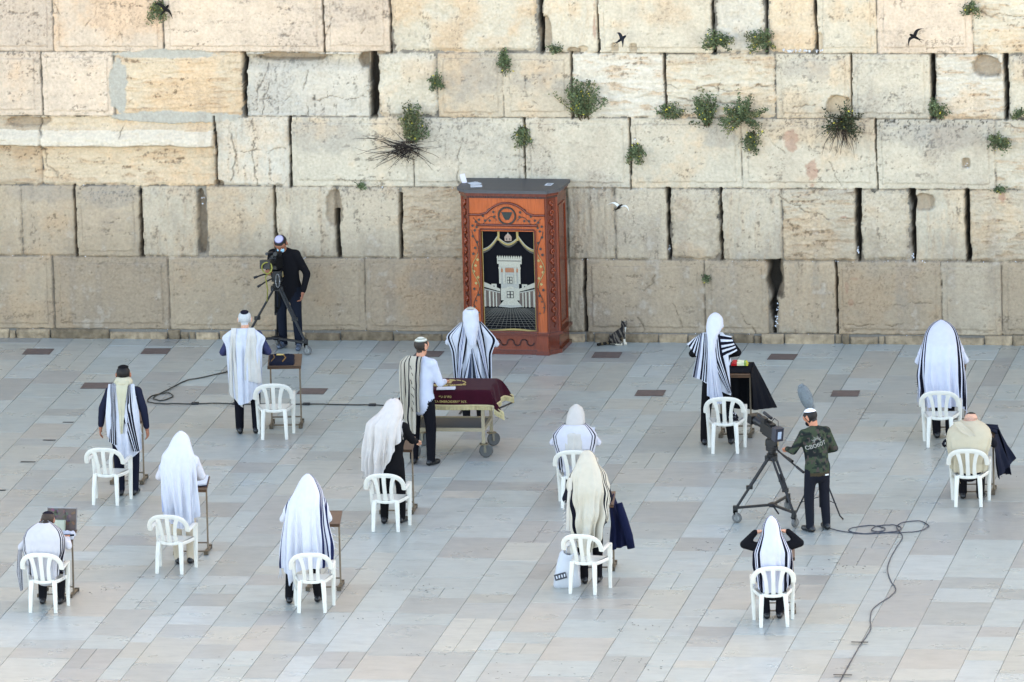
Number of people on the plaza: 16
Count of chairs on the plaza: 12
